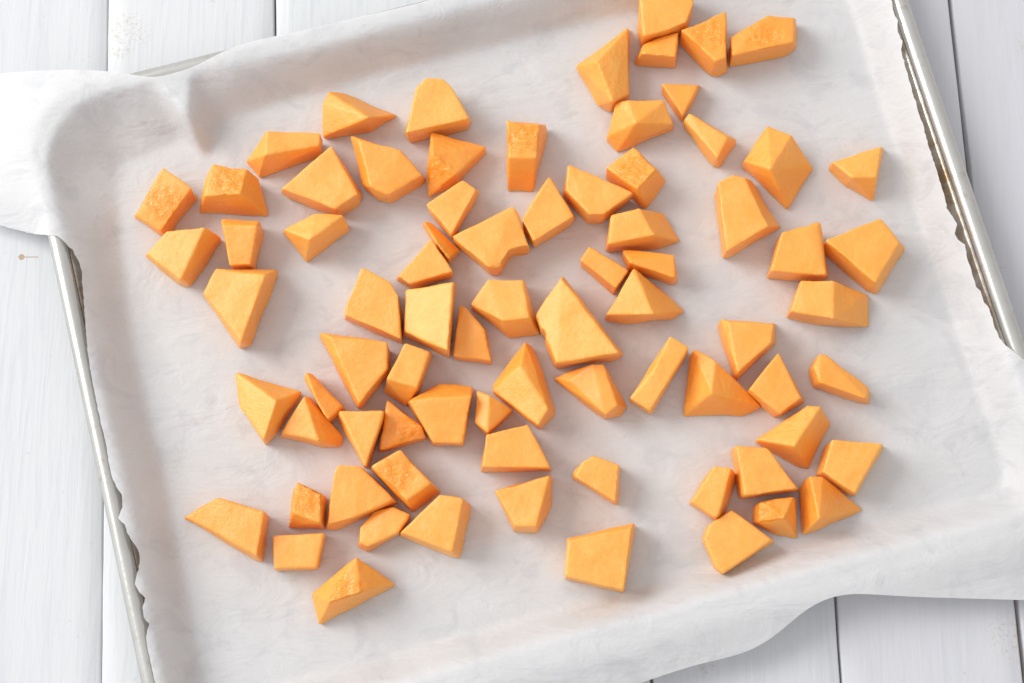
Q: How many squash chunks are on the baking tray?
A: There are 78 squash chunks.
